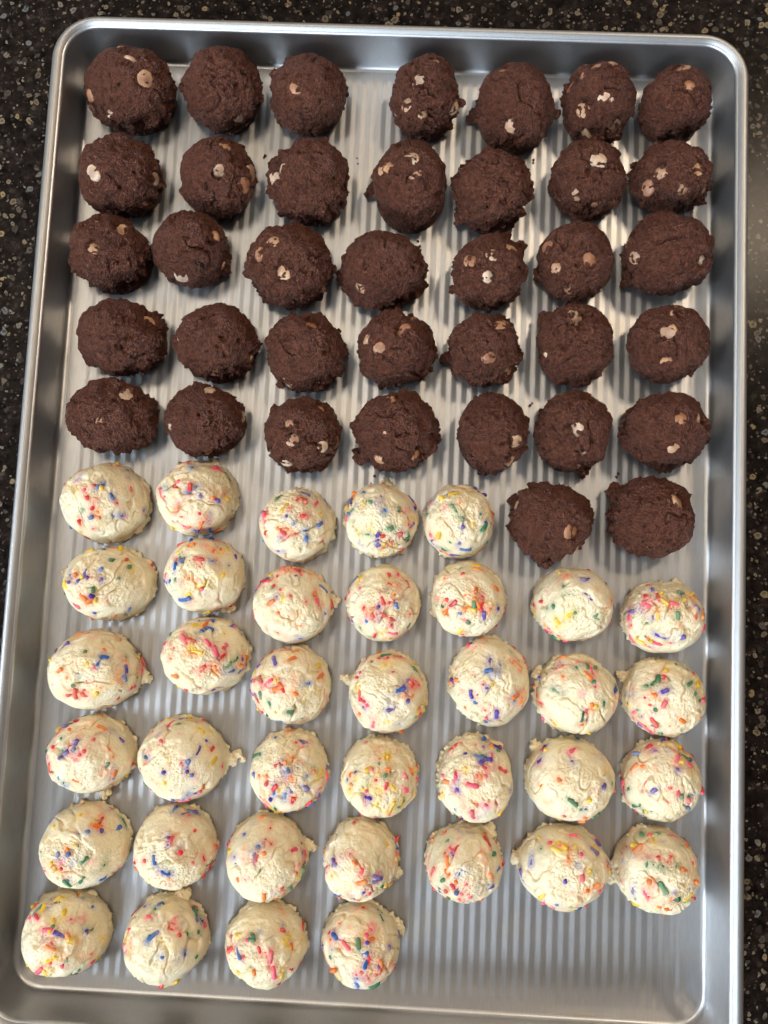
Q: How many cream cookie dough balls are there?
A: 37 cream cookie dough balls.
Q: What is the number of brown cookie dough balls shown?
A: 37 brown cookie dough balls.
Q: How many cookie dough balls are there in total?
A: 74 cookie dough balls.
